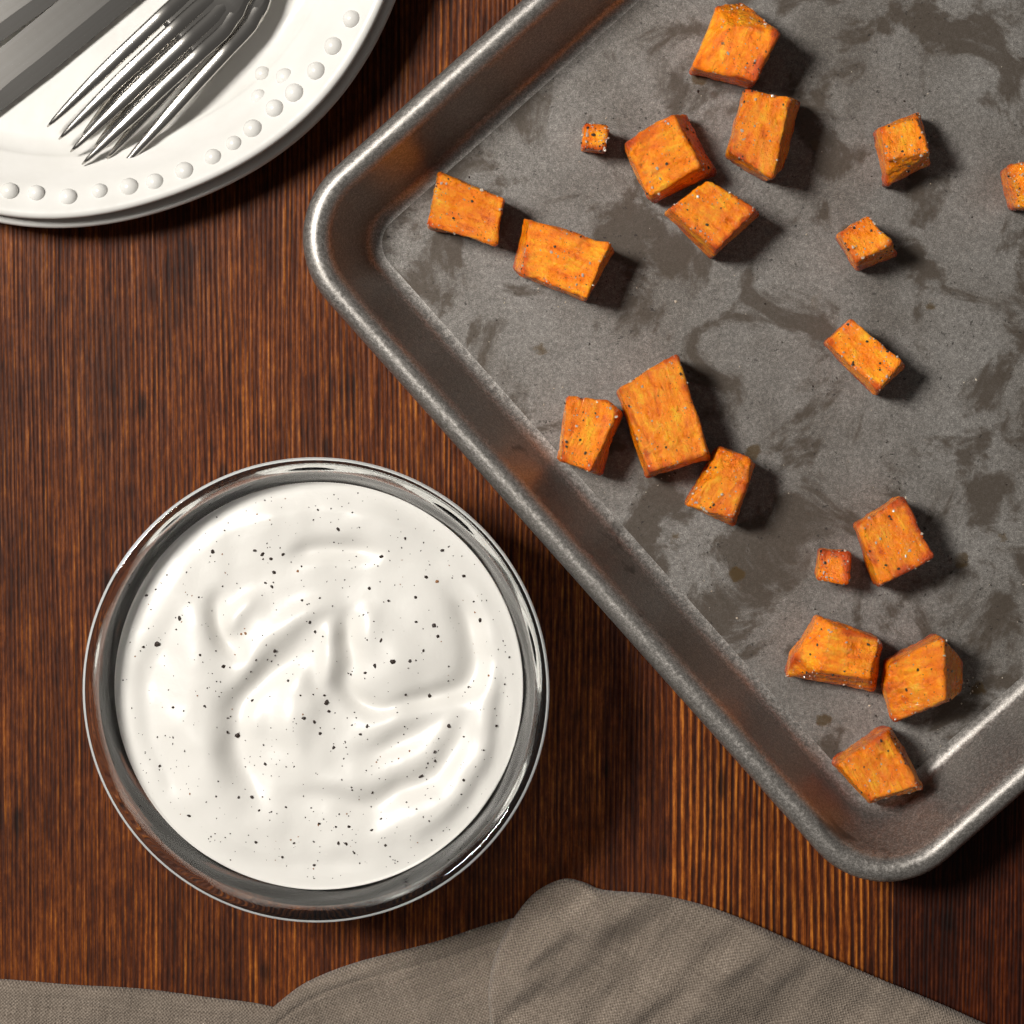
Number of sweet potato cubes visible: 19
